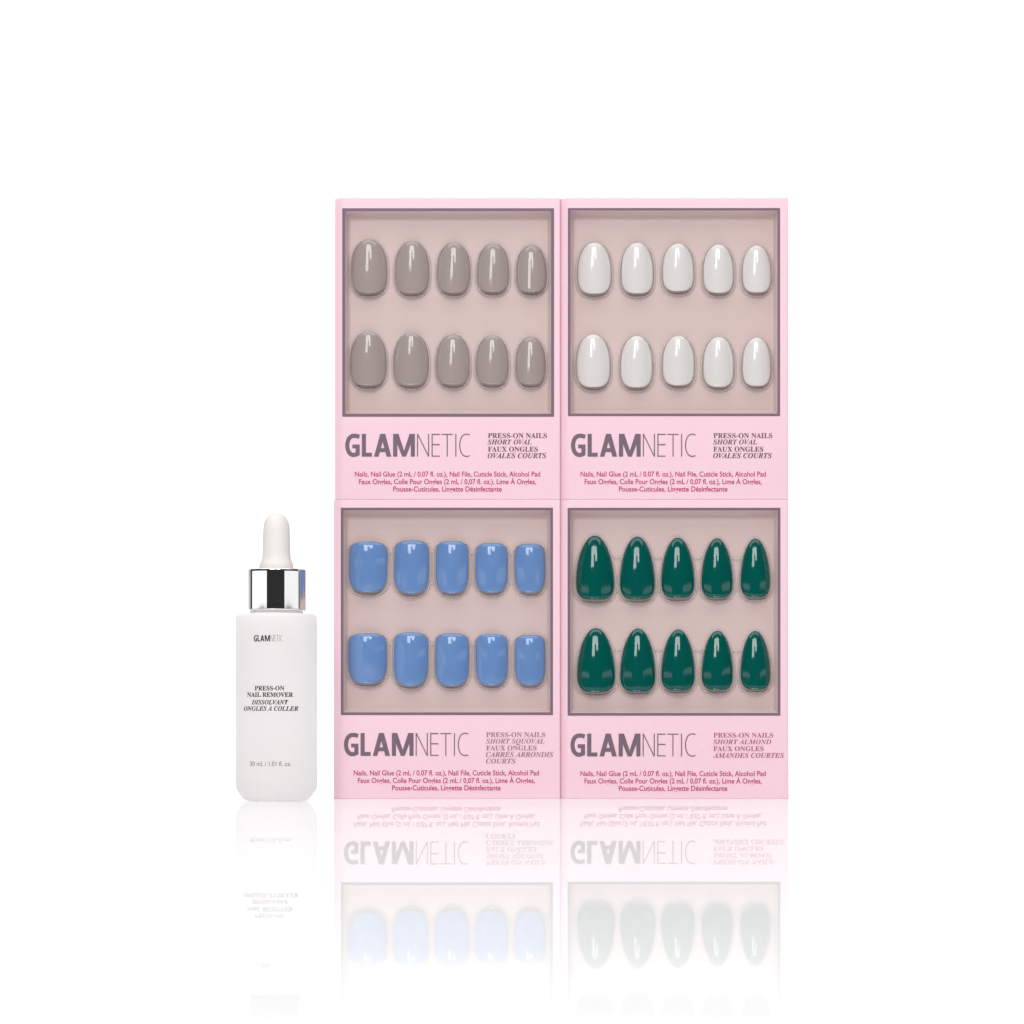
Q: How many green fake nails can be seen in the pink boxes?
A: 10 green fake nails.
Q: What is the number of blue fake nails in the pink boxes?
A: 10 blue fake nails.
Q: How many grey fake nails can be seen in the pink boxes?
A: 10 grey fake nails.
